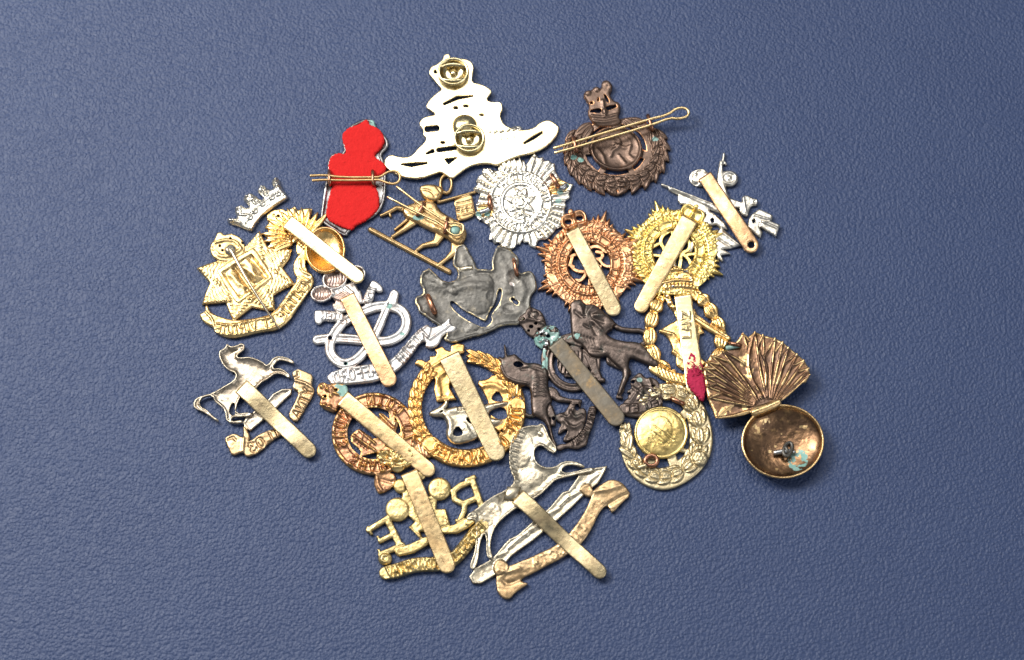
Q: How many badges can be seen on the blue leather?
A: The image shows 22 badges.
